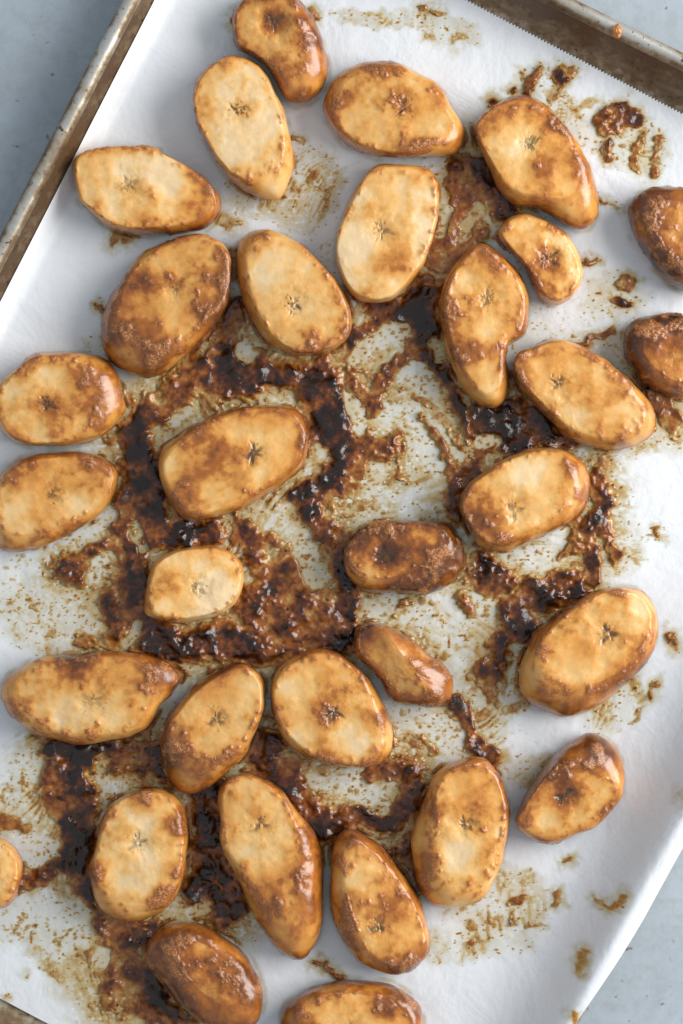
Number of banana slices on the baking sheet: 32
